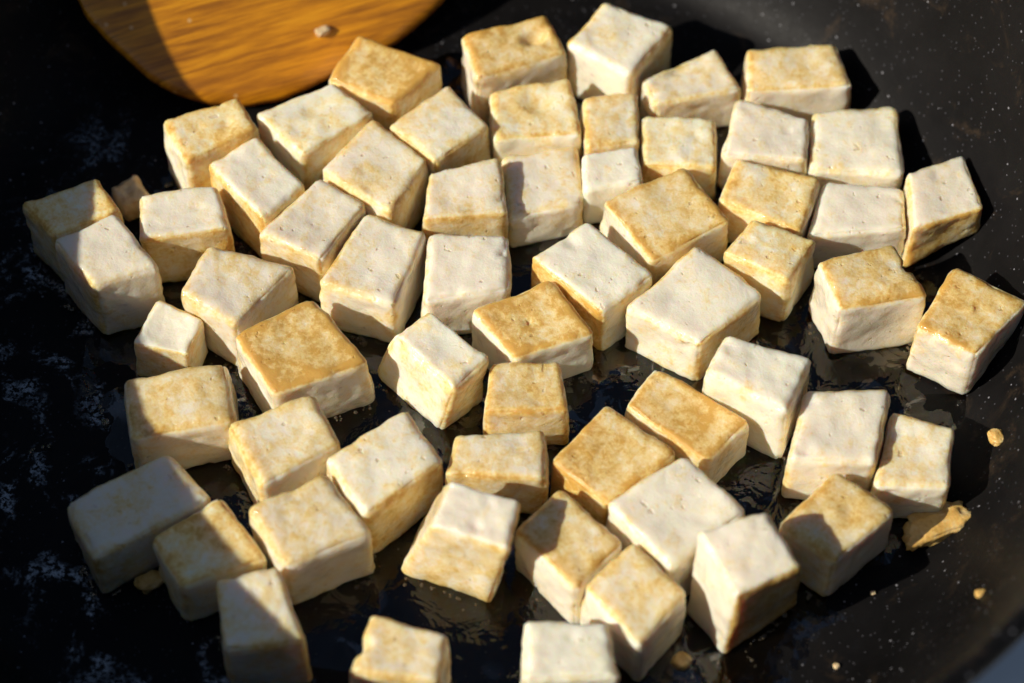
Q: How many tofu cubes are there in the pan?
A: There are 60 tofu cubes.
